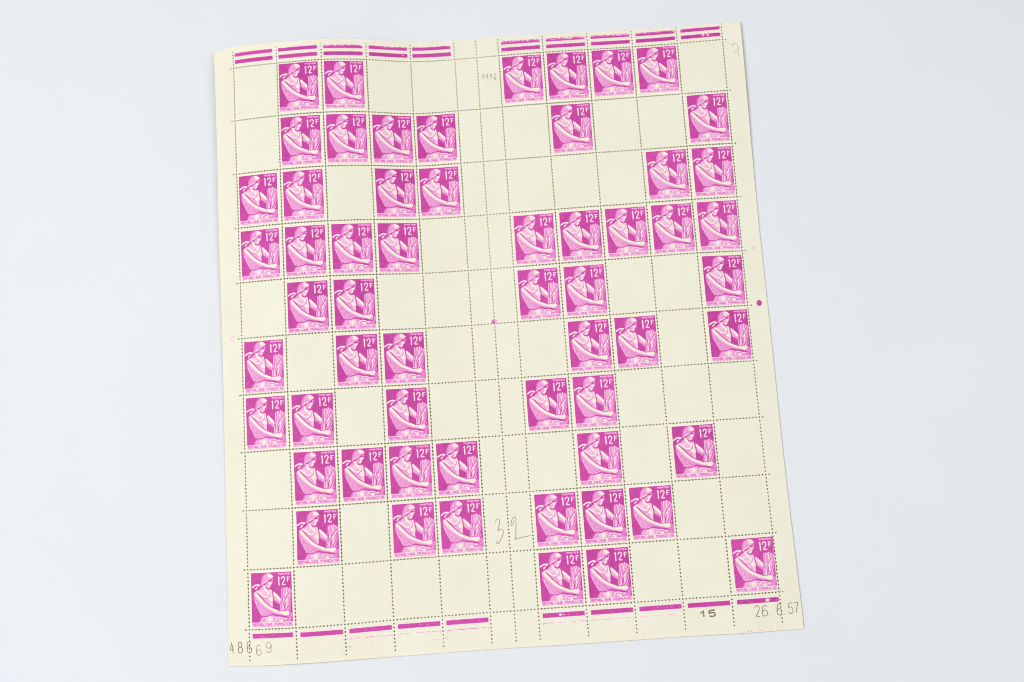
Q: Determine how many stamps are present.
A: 59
